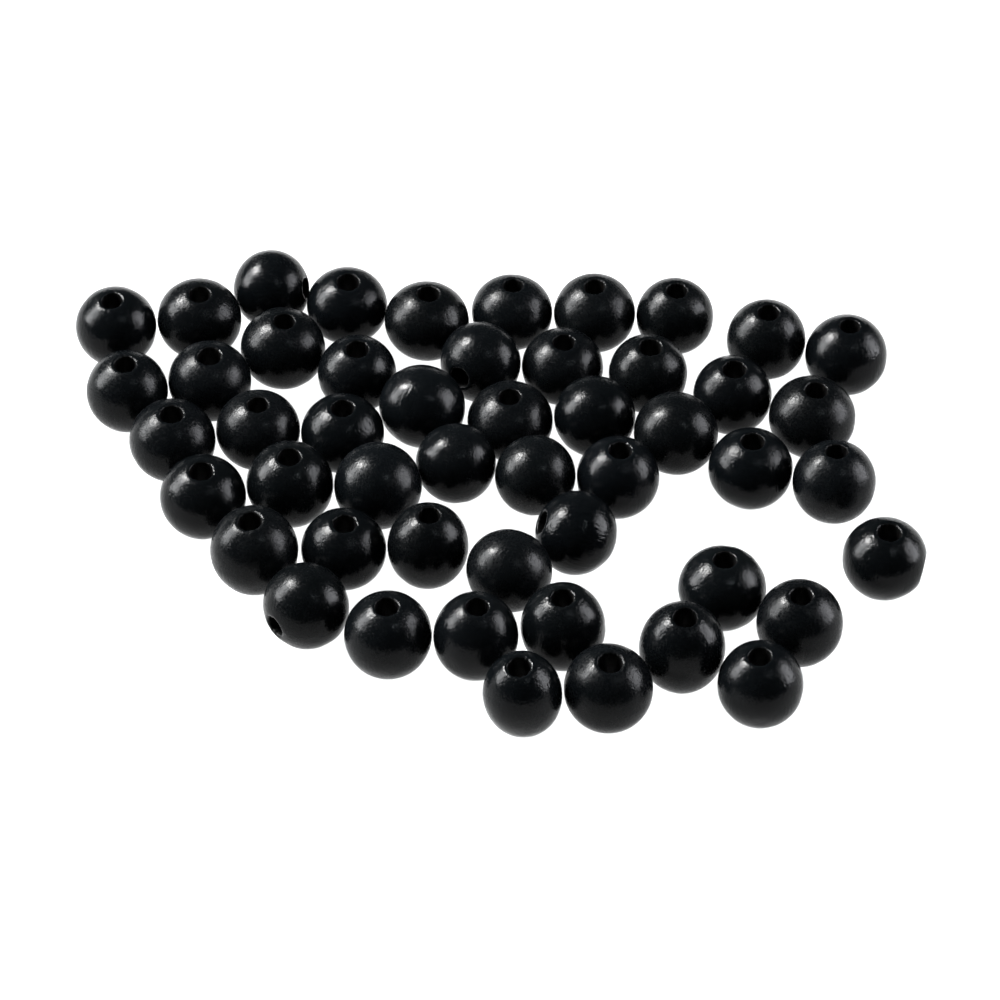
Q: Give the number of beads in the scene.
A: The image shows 50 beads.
